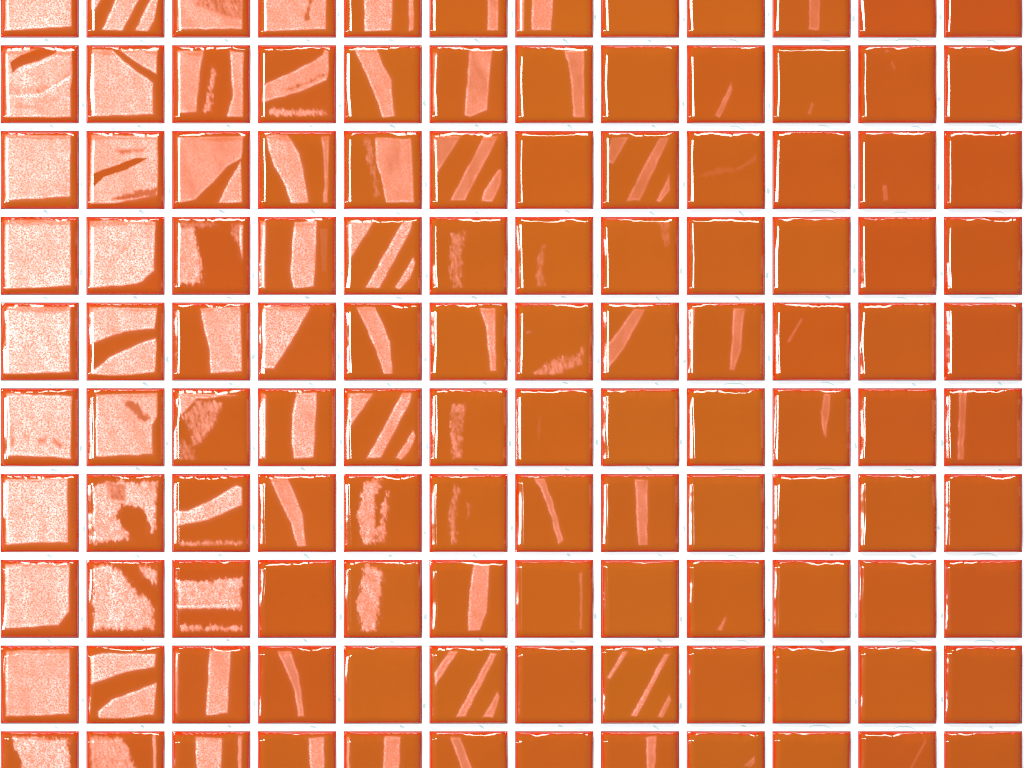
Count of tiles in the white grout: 120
